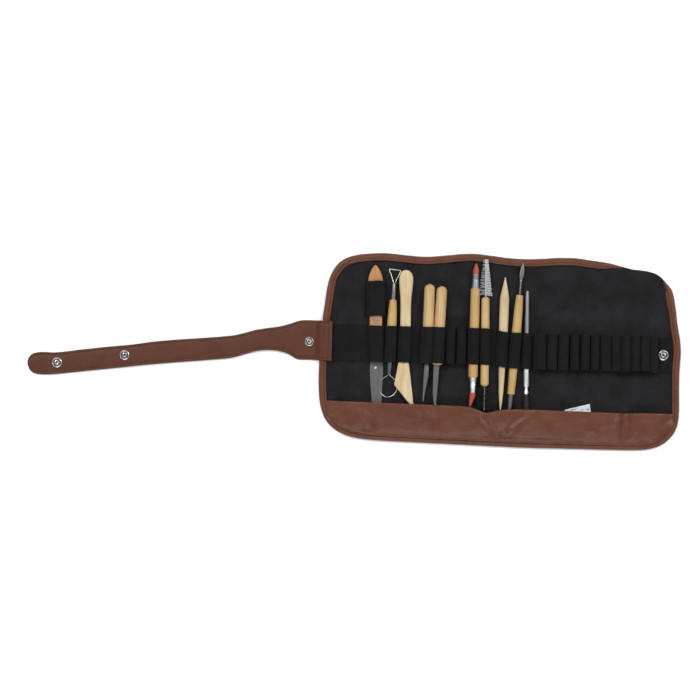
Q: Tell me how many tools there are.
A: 10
